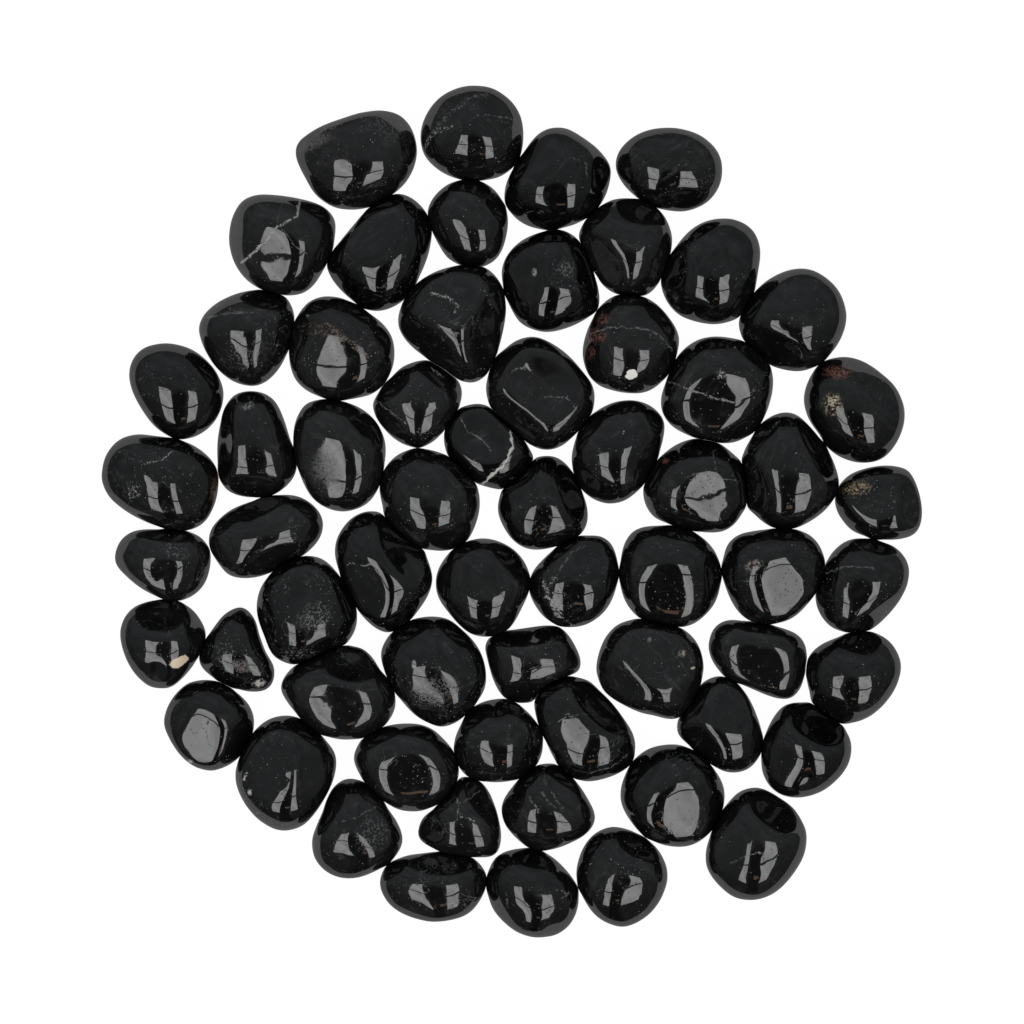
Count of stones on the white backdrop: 62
